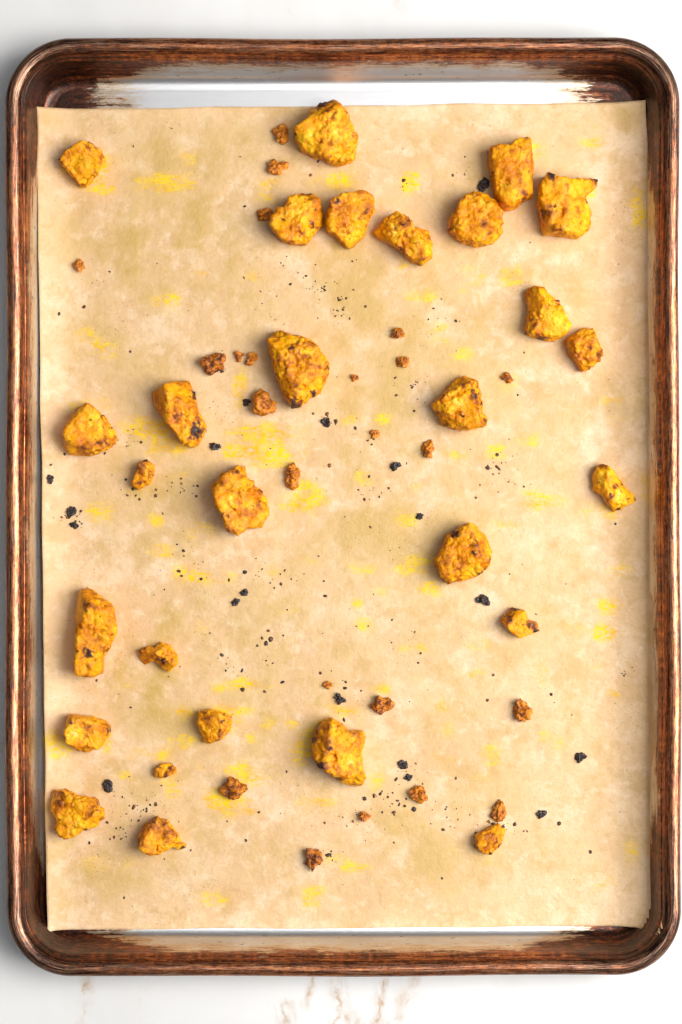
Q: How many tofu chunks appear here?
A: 28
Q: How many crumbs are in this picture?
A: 23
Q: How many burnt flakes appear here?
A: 18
